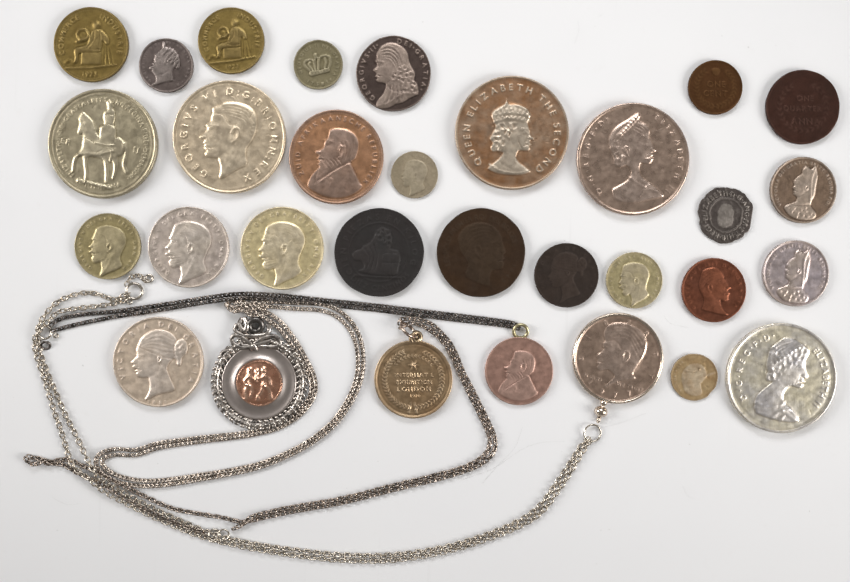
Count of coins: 29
